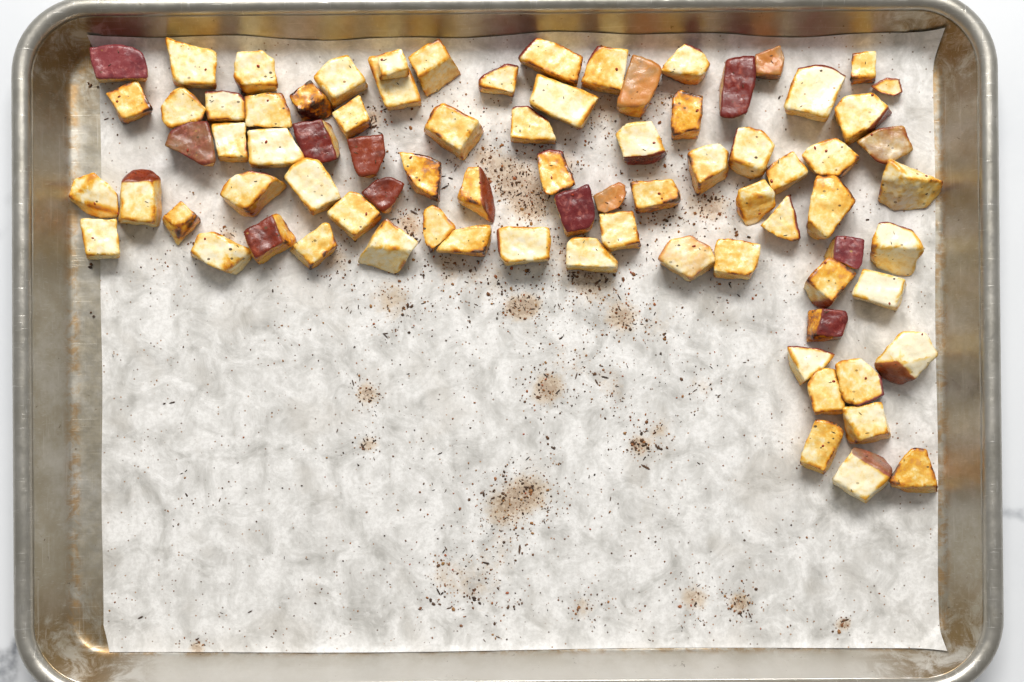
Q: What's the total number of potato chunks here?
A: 81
